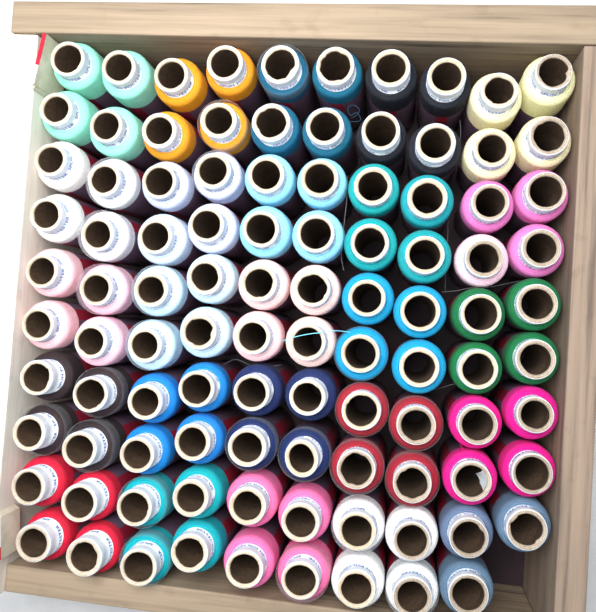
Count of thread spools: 99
